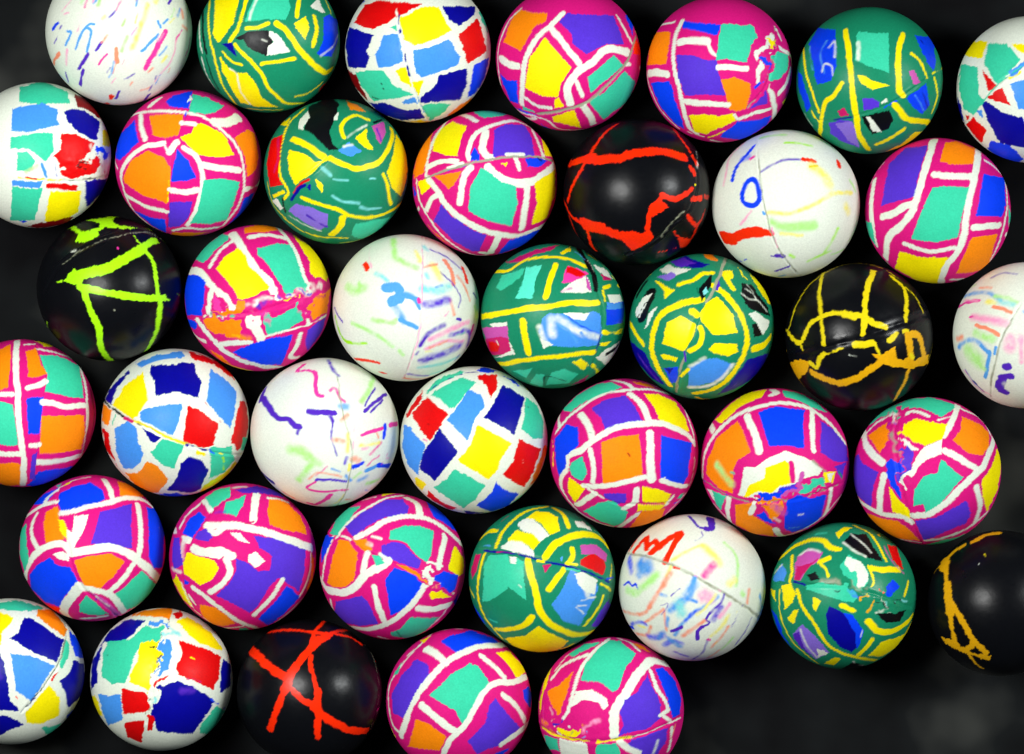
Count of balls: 40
